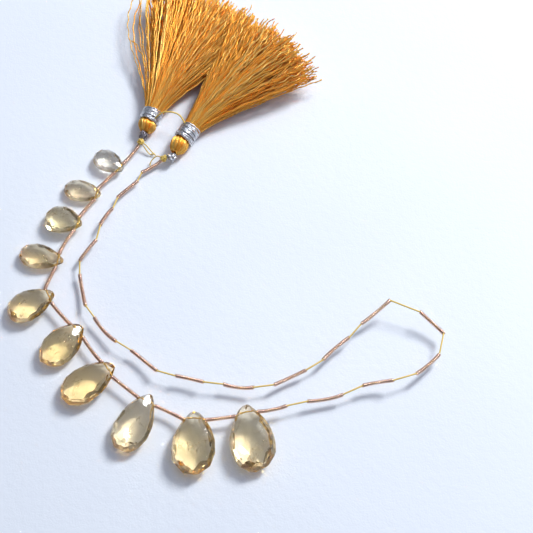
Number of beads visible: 10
